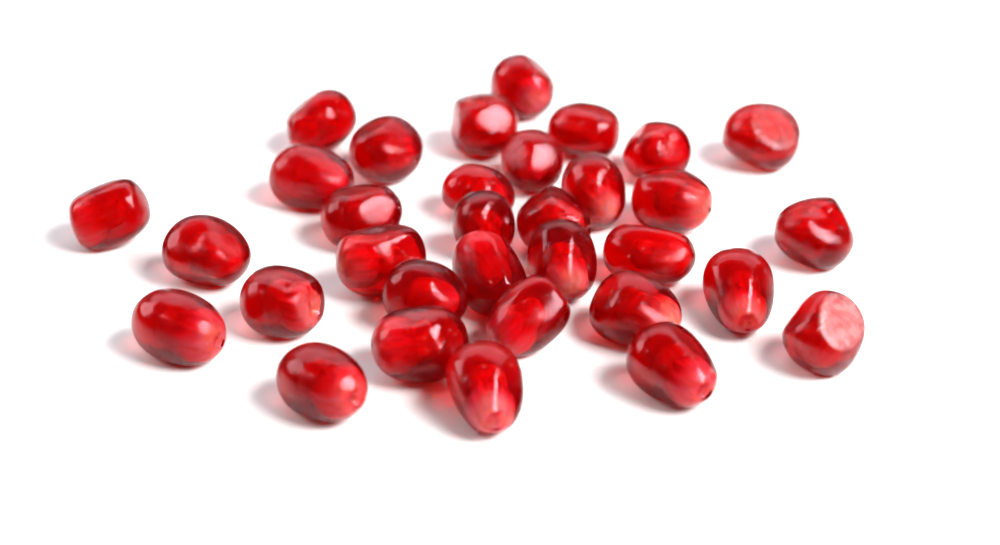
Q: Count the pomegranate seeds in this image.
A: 33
